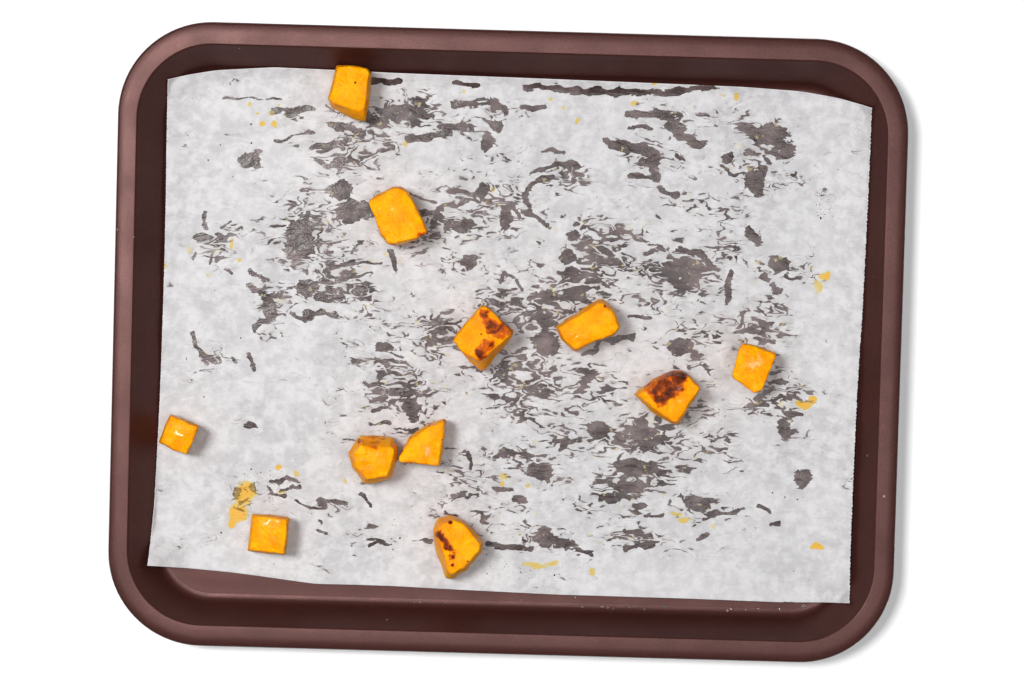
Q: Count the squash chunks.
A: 11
